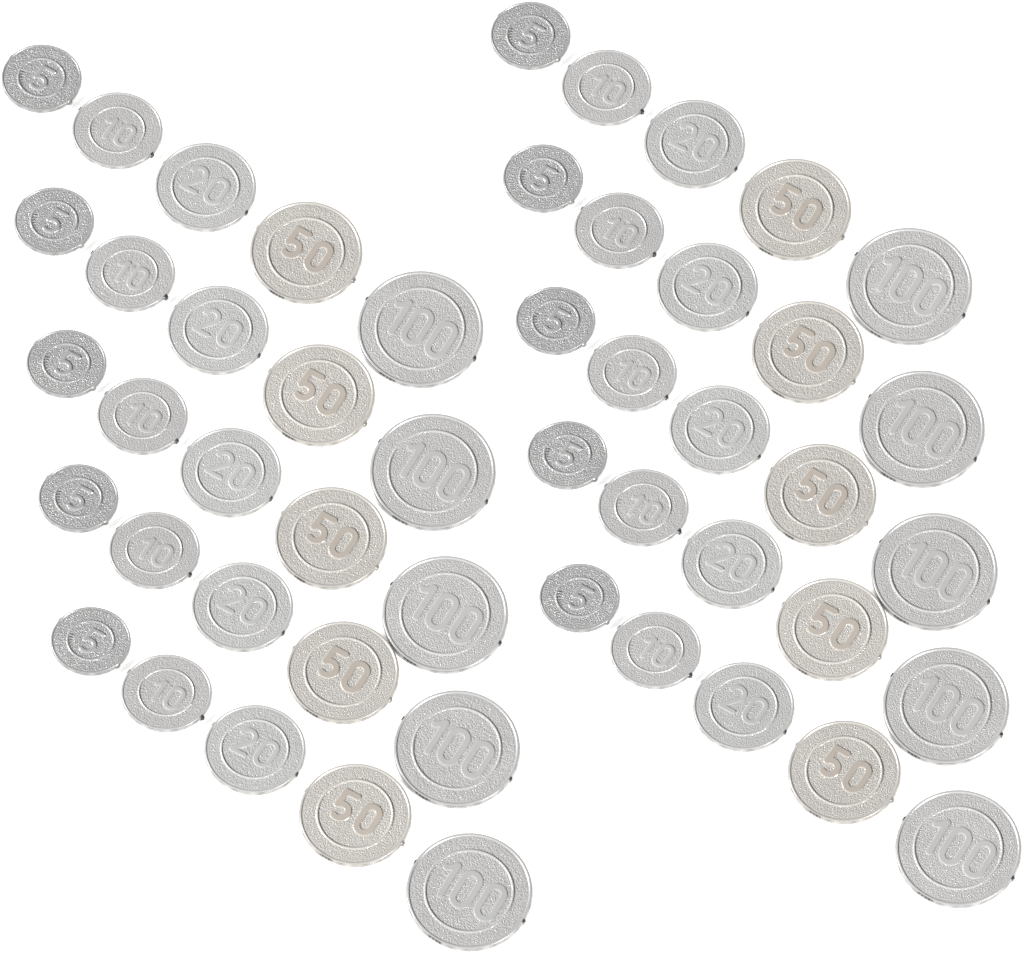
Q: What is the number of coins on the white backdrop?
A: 50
